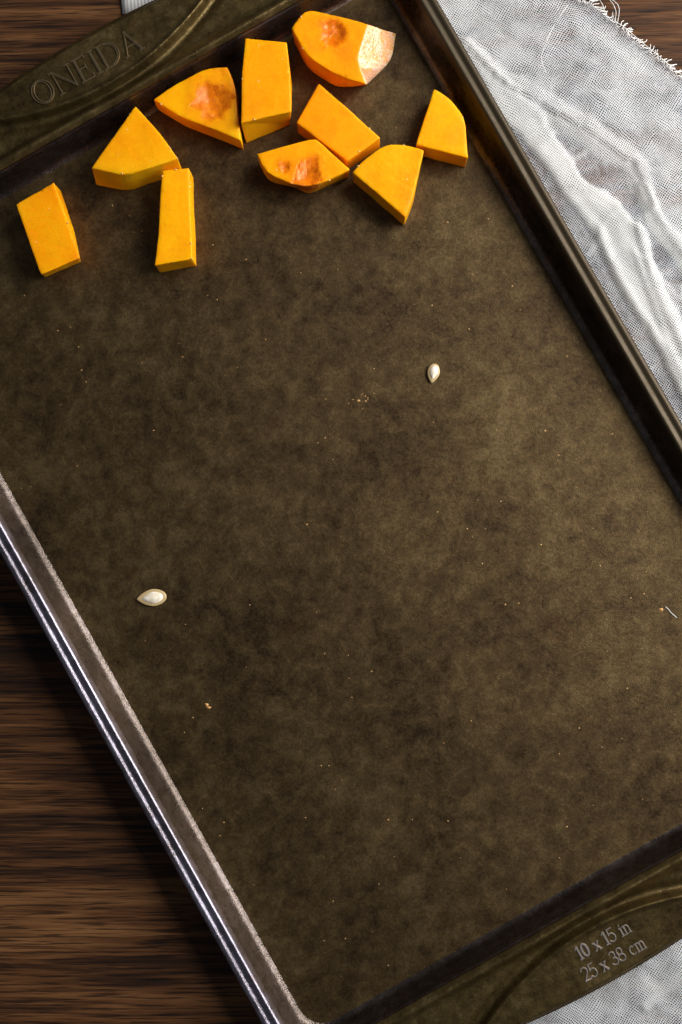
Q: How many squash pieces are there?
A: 10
